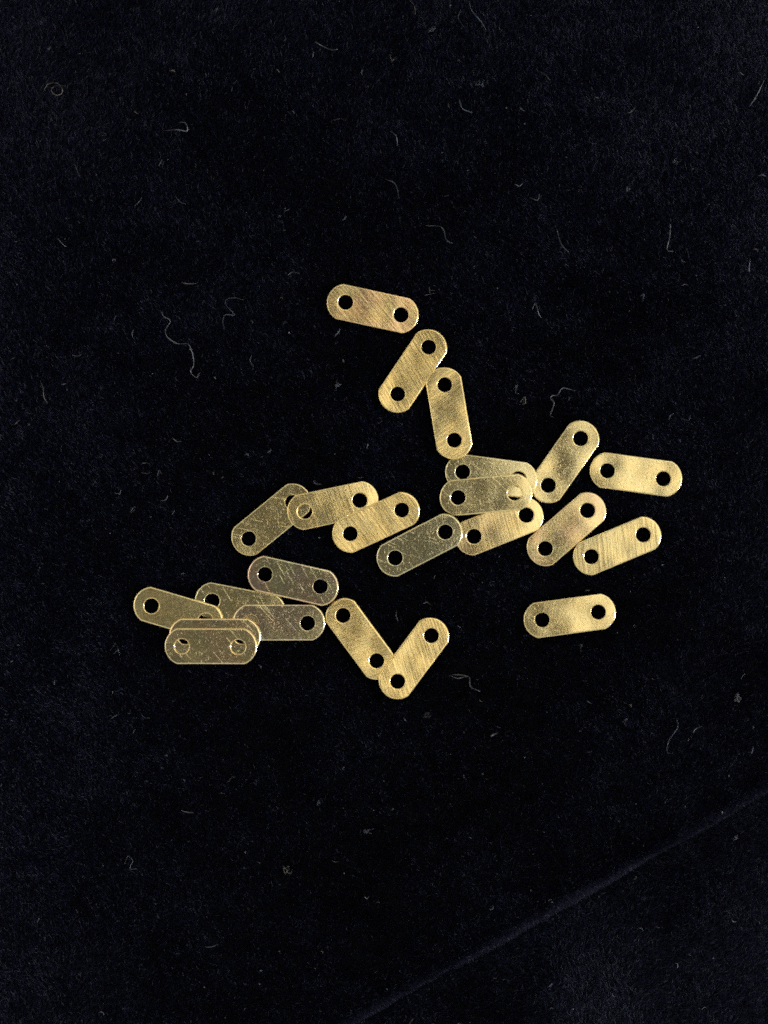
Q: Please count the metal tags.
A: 23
